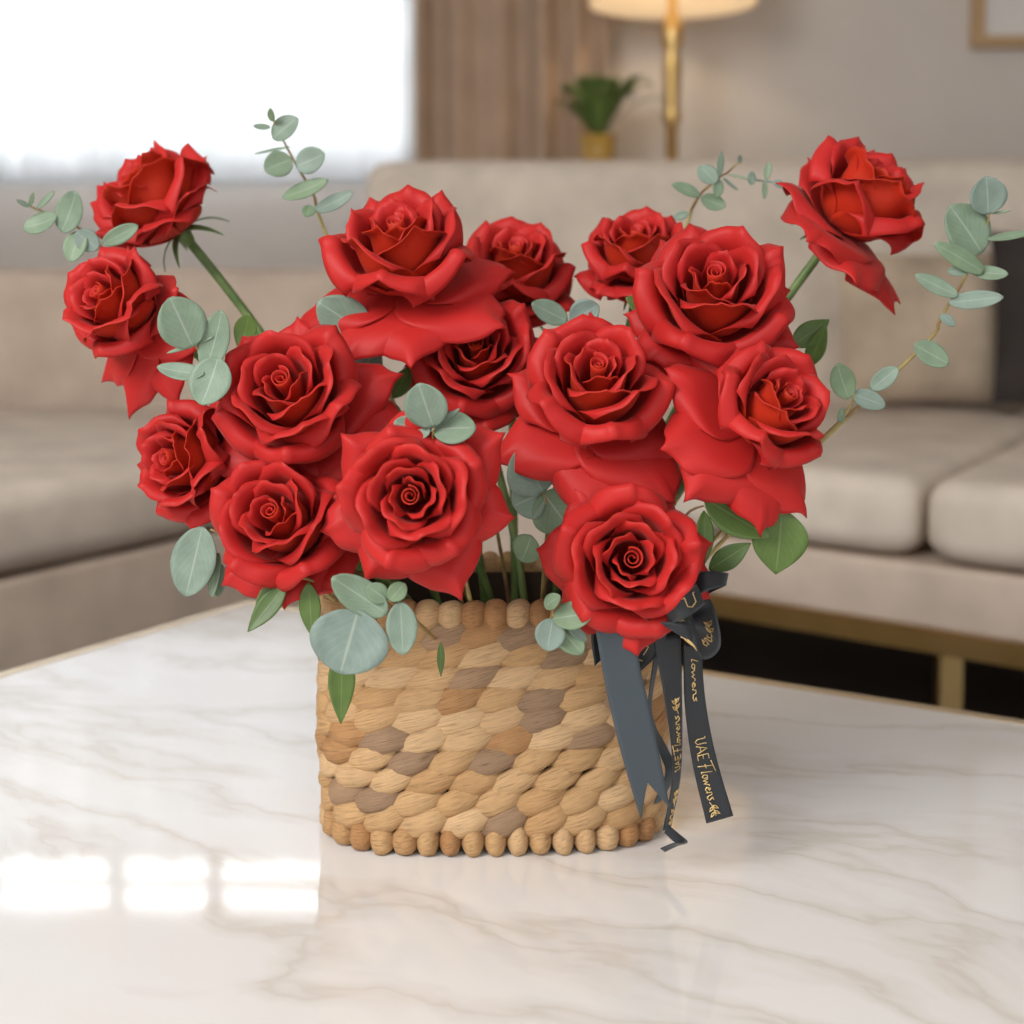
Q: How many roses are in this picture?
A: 15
